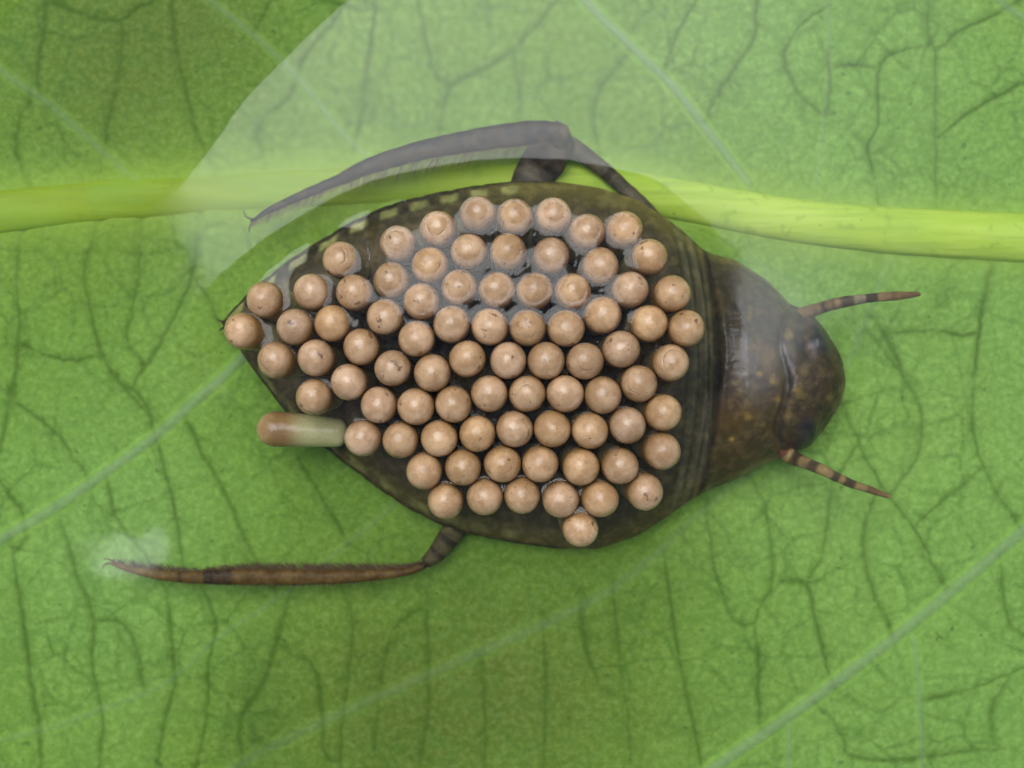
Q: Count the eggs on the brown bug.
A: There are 82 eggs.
